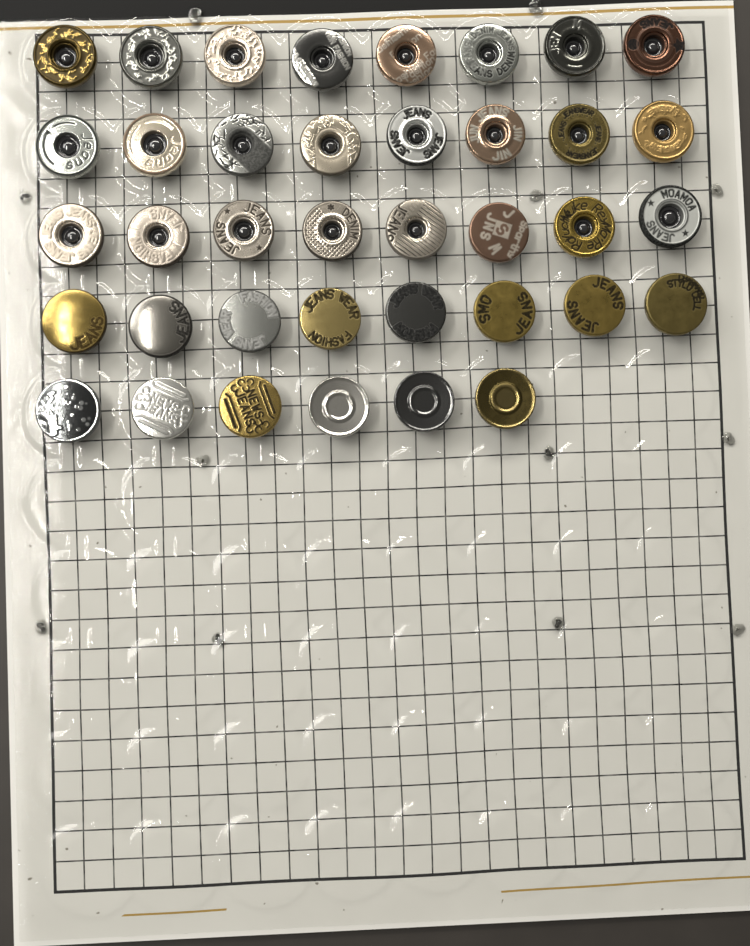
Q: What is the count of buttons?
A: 38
